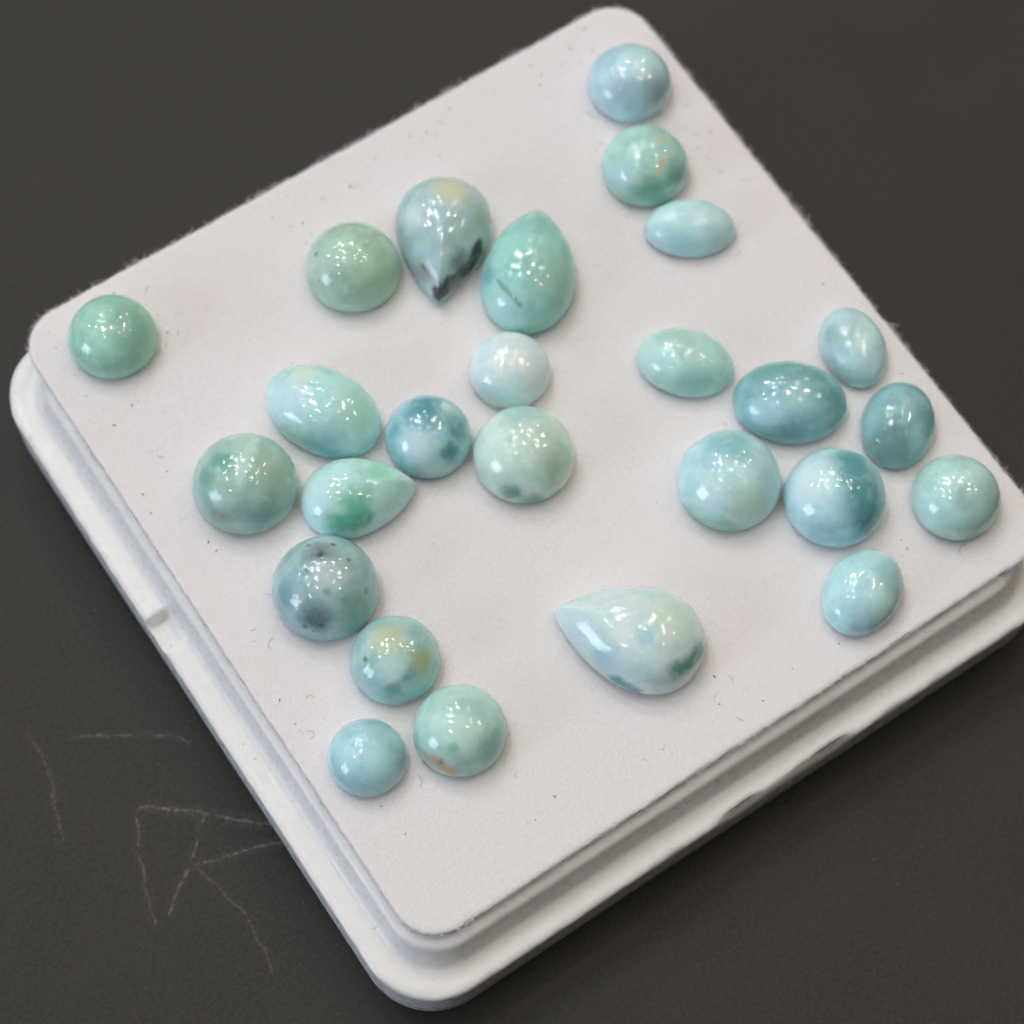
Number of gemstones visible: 26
